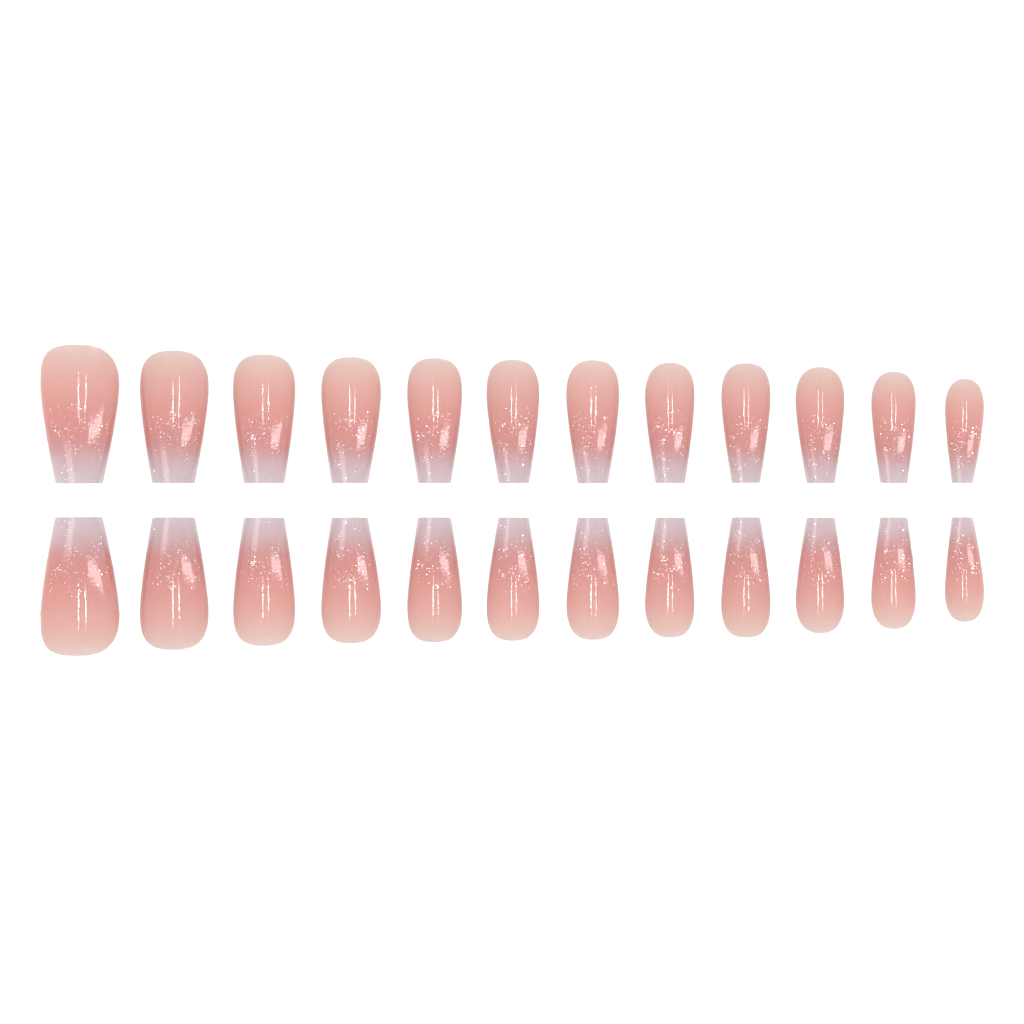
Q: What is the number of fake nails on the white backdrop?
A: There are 24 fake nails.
